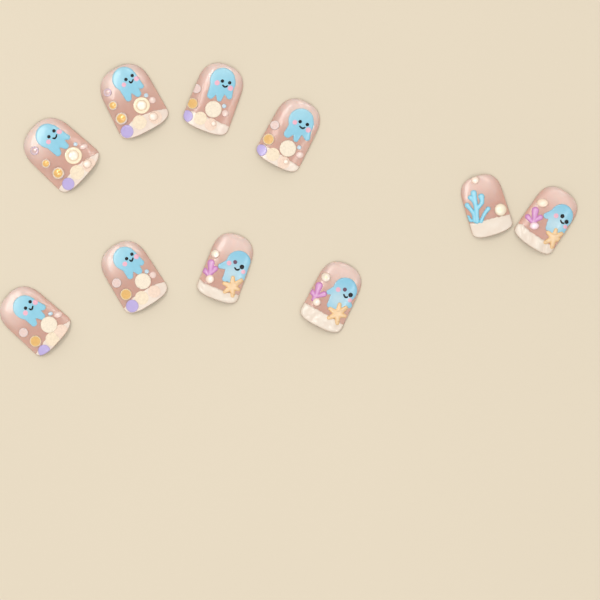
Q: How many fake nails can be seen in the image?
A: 10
